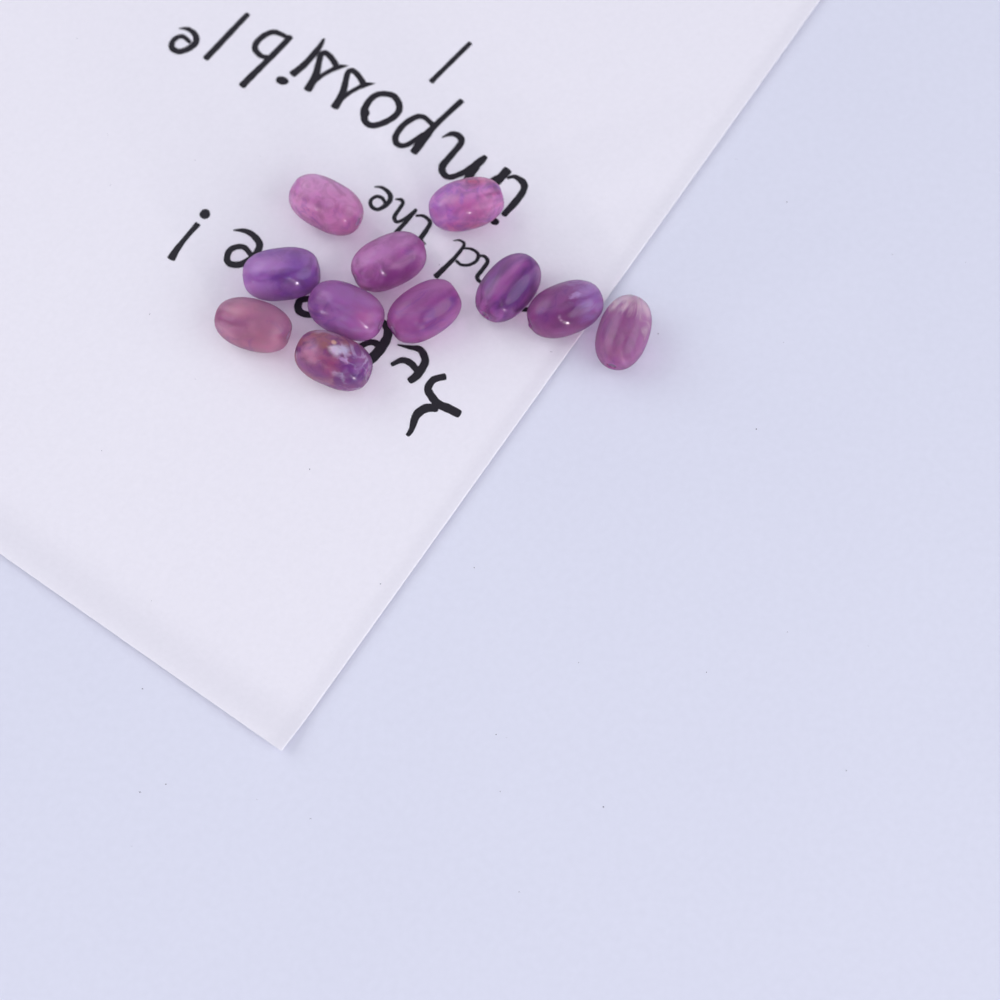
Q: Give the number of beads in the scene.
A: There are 11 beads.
